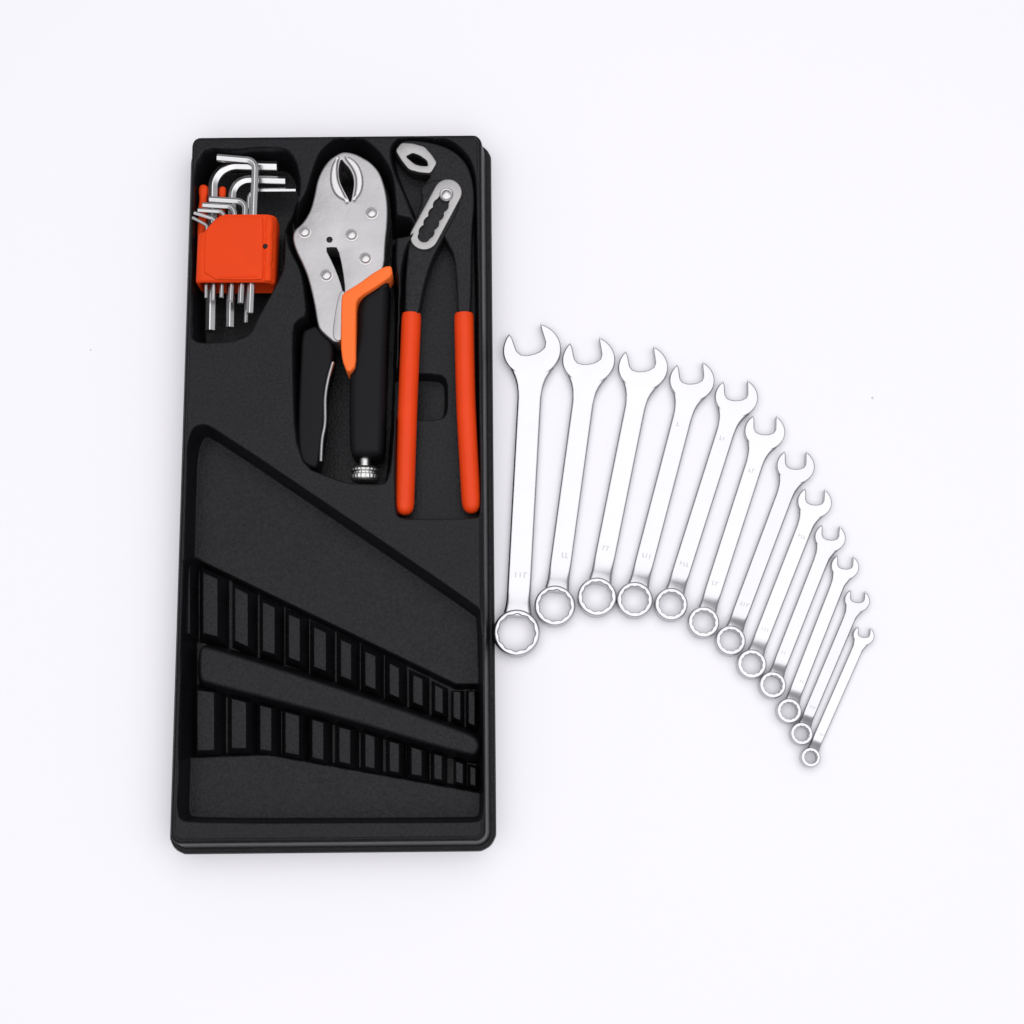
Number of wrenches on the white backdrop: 12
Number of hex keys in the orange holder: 9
